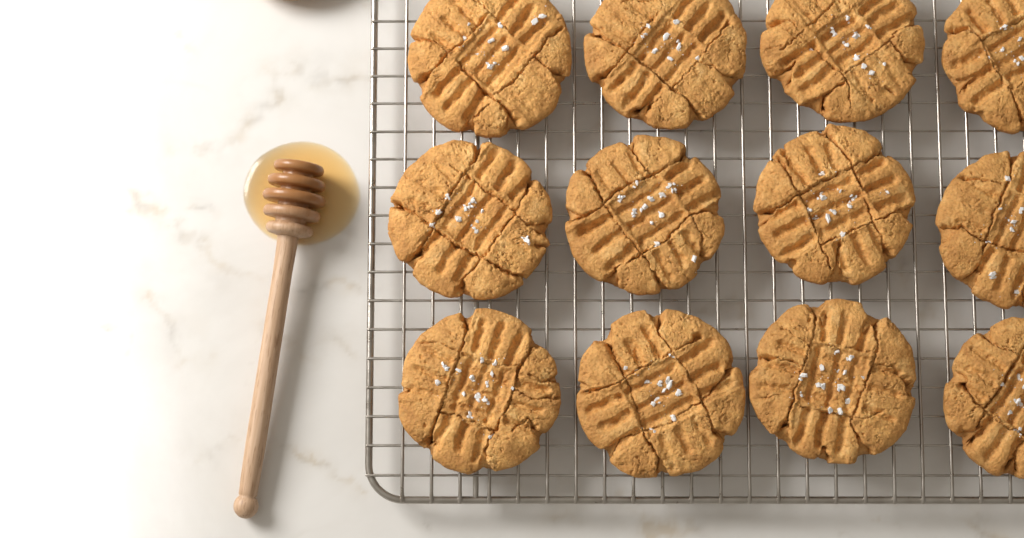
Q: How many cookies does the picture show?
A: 12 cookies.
